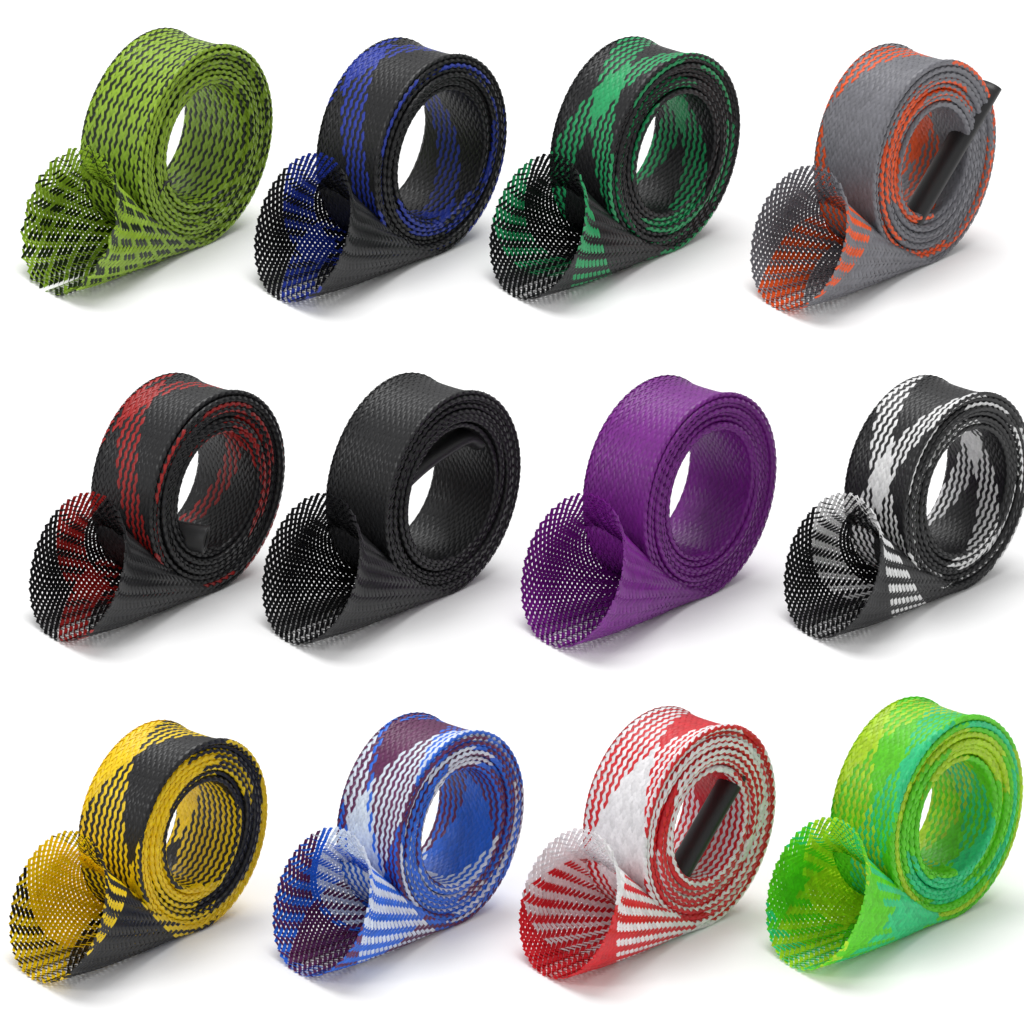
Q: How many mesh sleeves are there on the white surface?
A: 12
